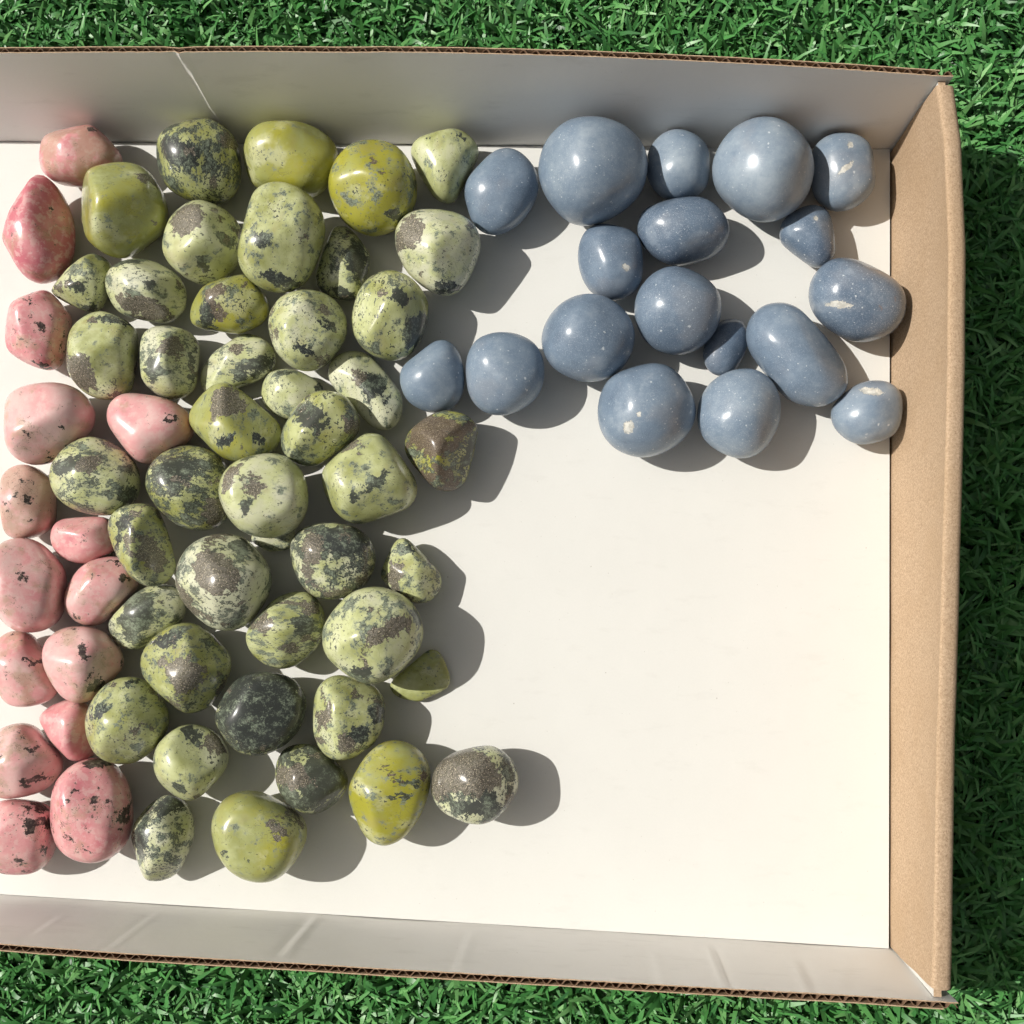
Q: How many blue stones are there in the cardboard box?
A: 18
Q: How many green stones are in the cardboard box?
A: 45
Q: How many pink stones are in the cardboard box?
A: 15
